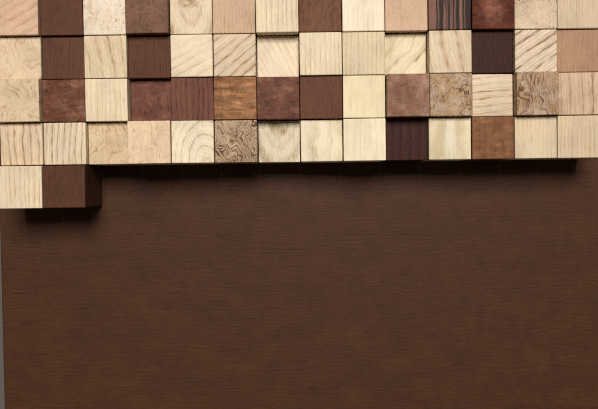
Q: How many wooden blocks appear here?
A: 58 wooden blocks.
